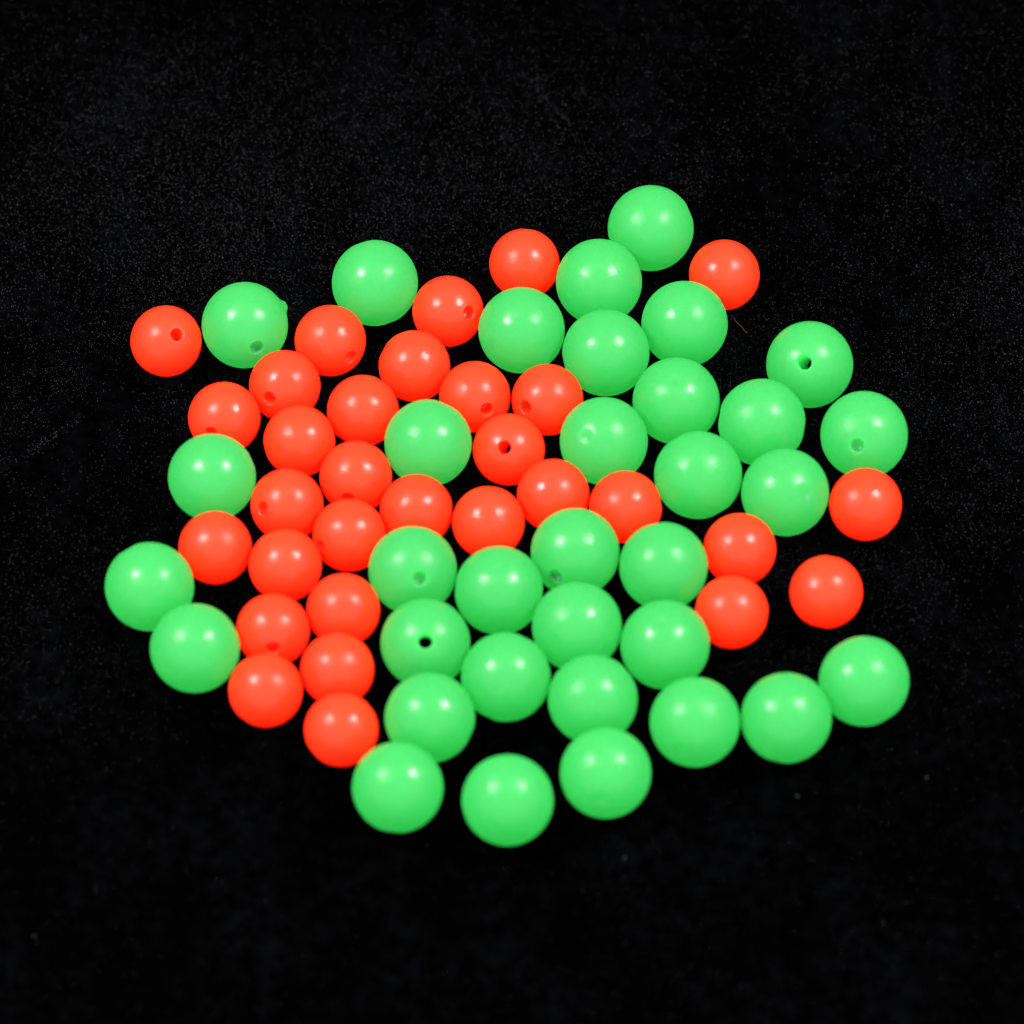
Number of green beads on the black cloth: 34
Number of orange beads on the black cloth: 31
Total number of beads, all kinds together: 65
